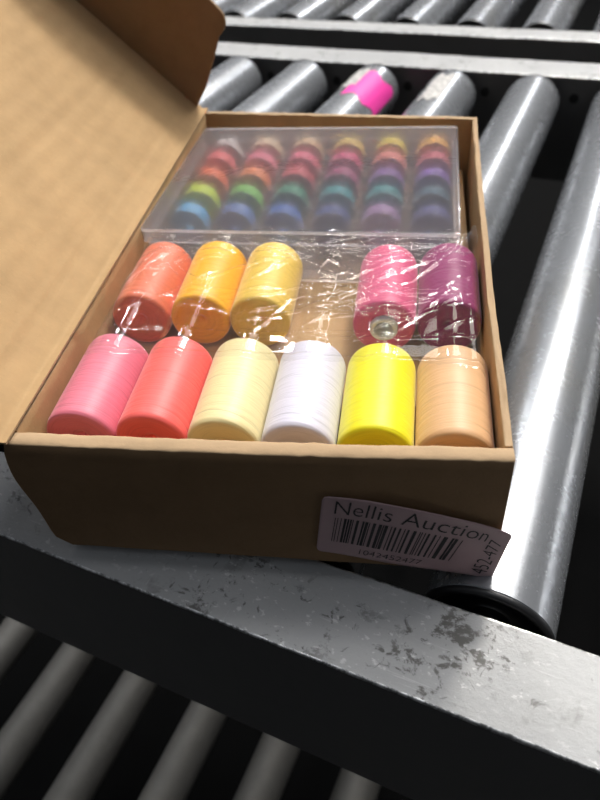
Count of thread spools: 11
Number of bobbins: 30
